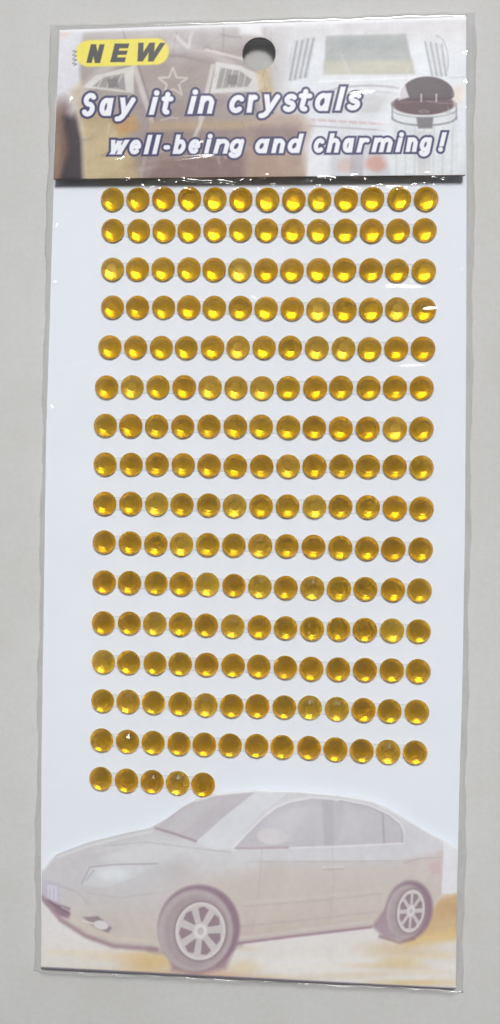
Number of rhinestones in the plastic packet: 200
